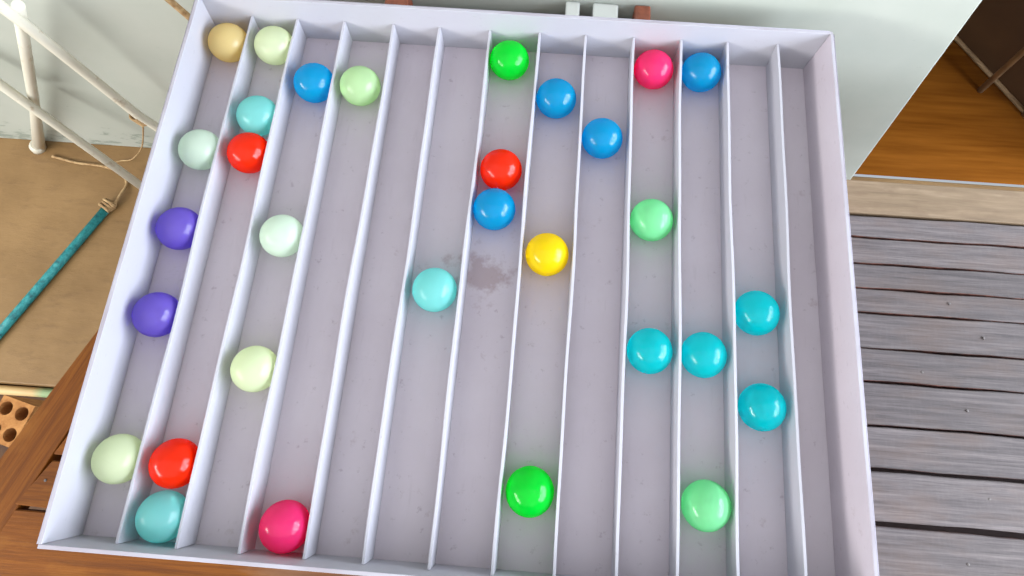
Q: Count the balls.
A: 31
